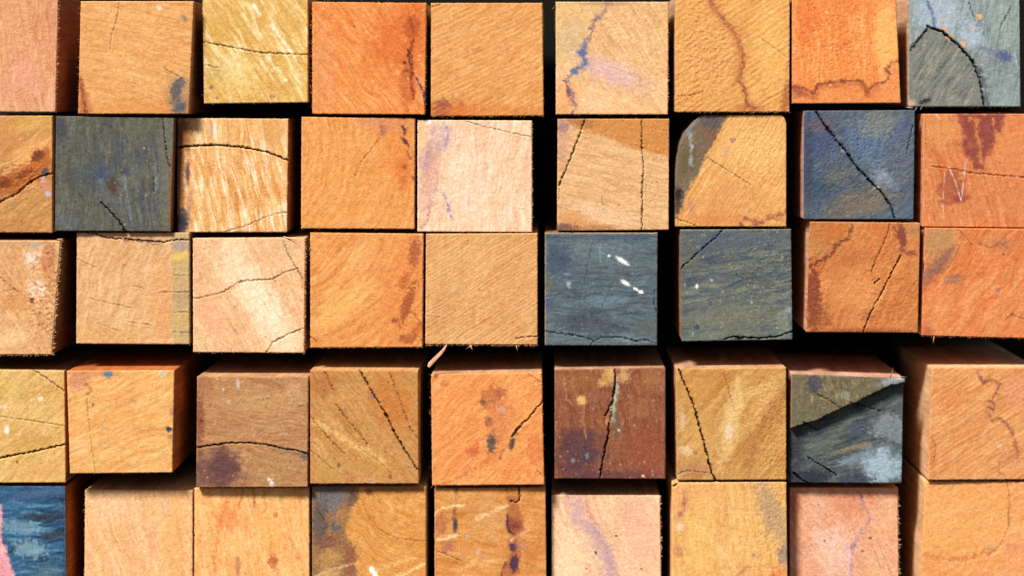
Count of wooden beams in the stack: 45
